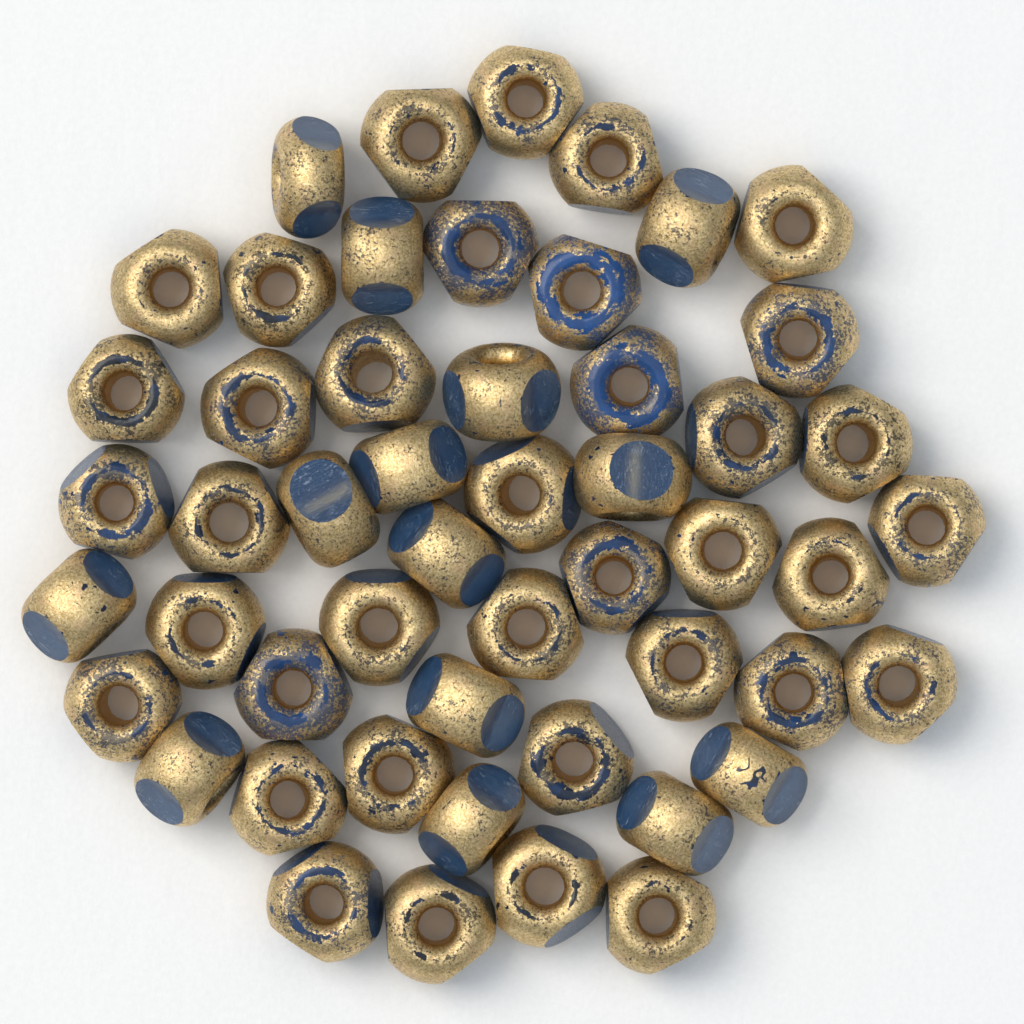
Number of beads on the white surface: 51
